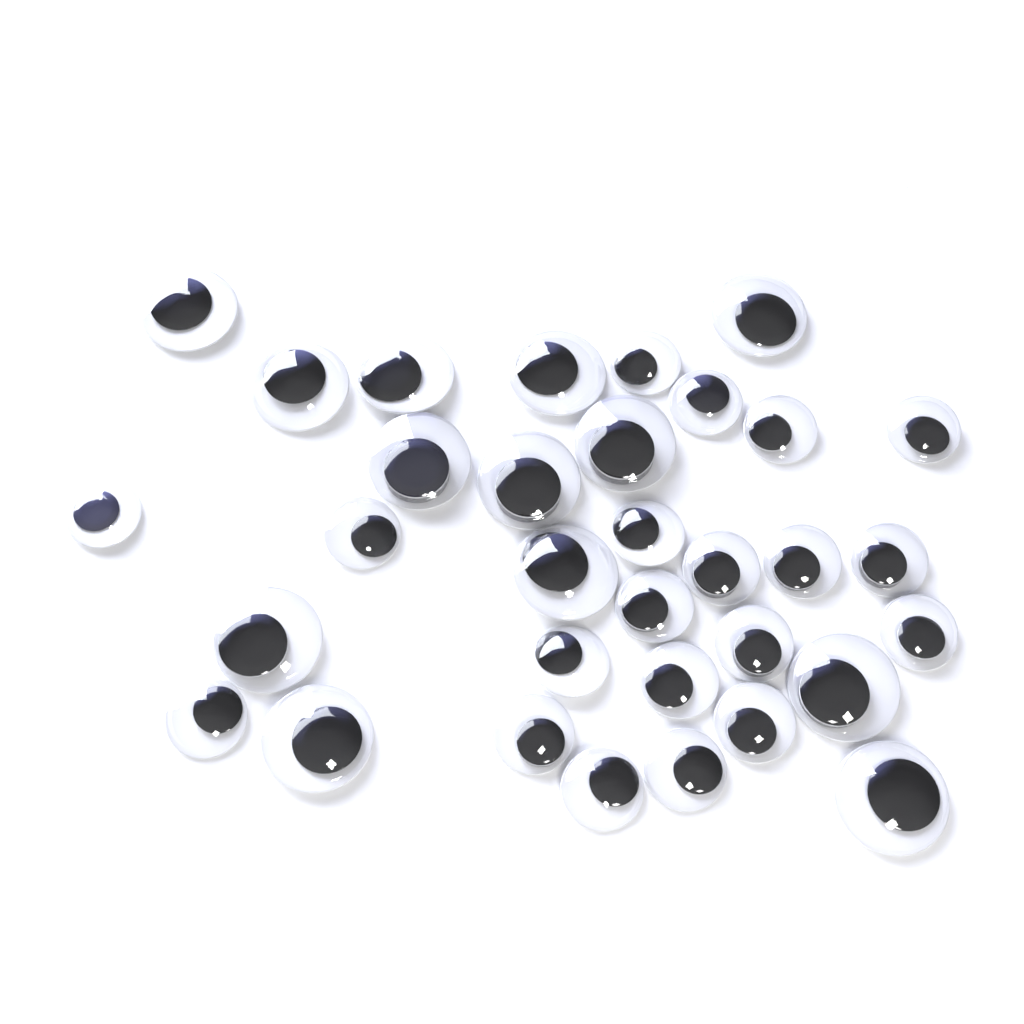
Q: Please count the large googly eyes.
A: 13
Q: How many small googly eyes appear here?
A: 20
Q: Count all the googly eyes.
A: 33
